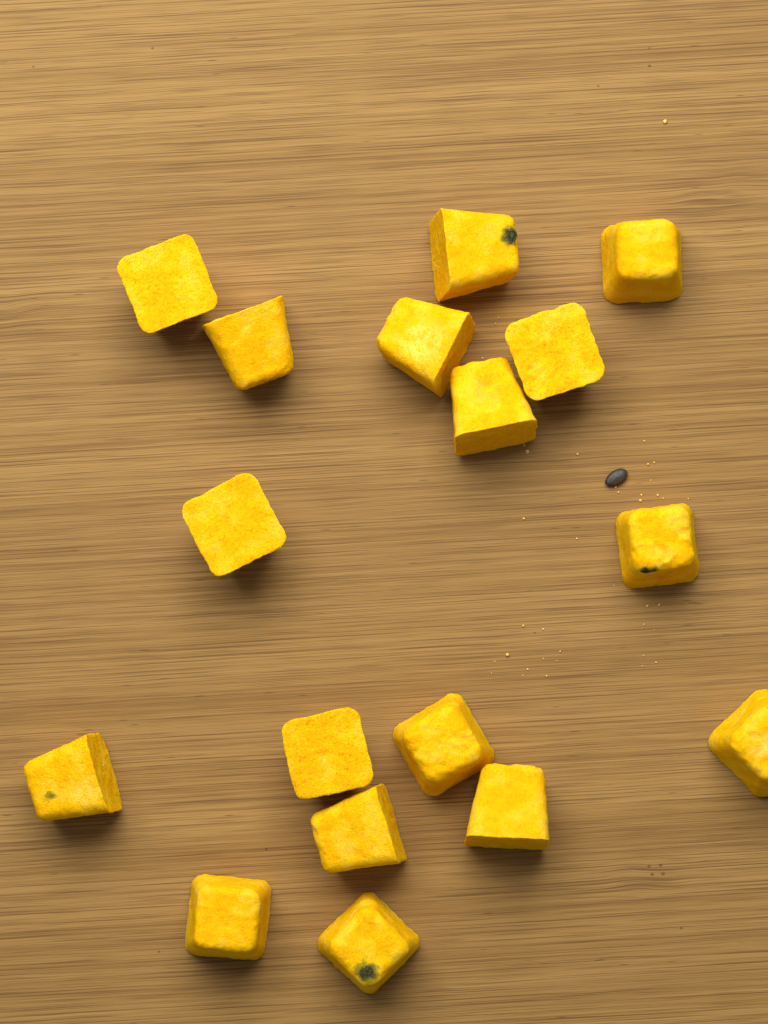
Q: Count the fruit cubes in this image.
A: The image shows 17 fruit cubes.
